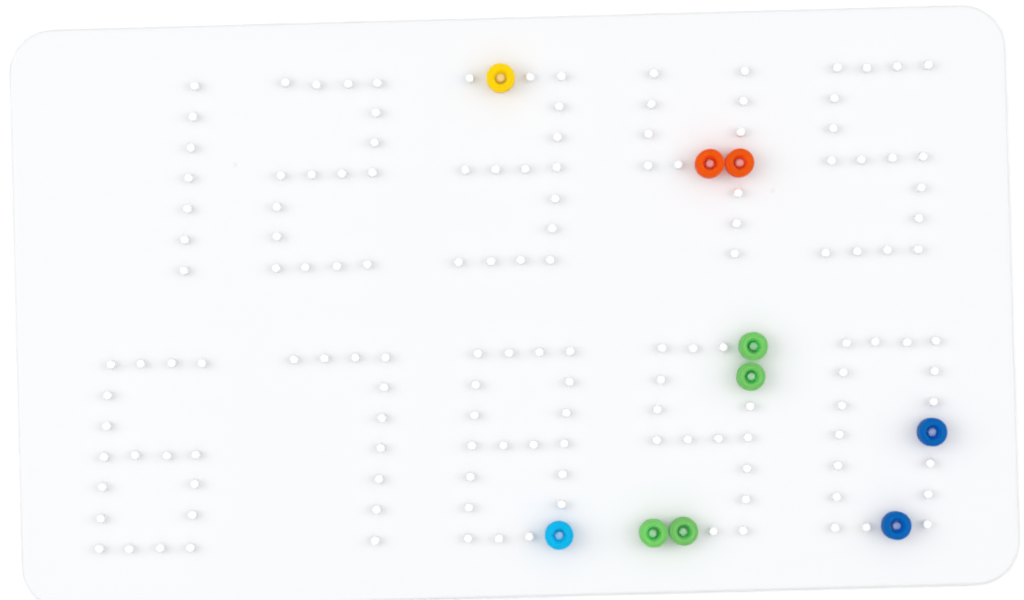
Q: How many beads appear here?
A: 10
